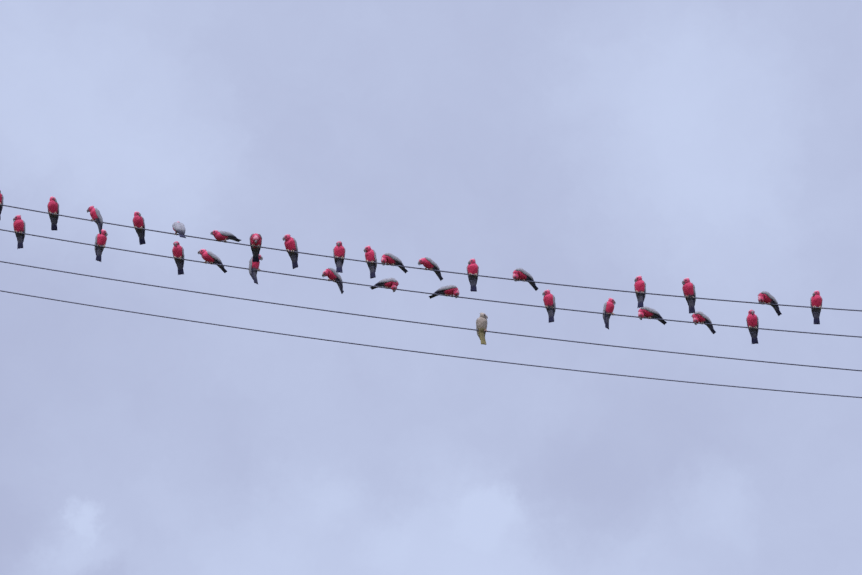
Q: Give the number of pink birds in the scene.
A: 31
